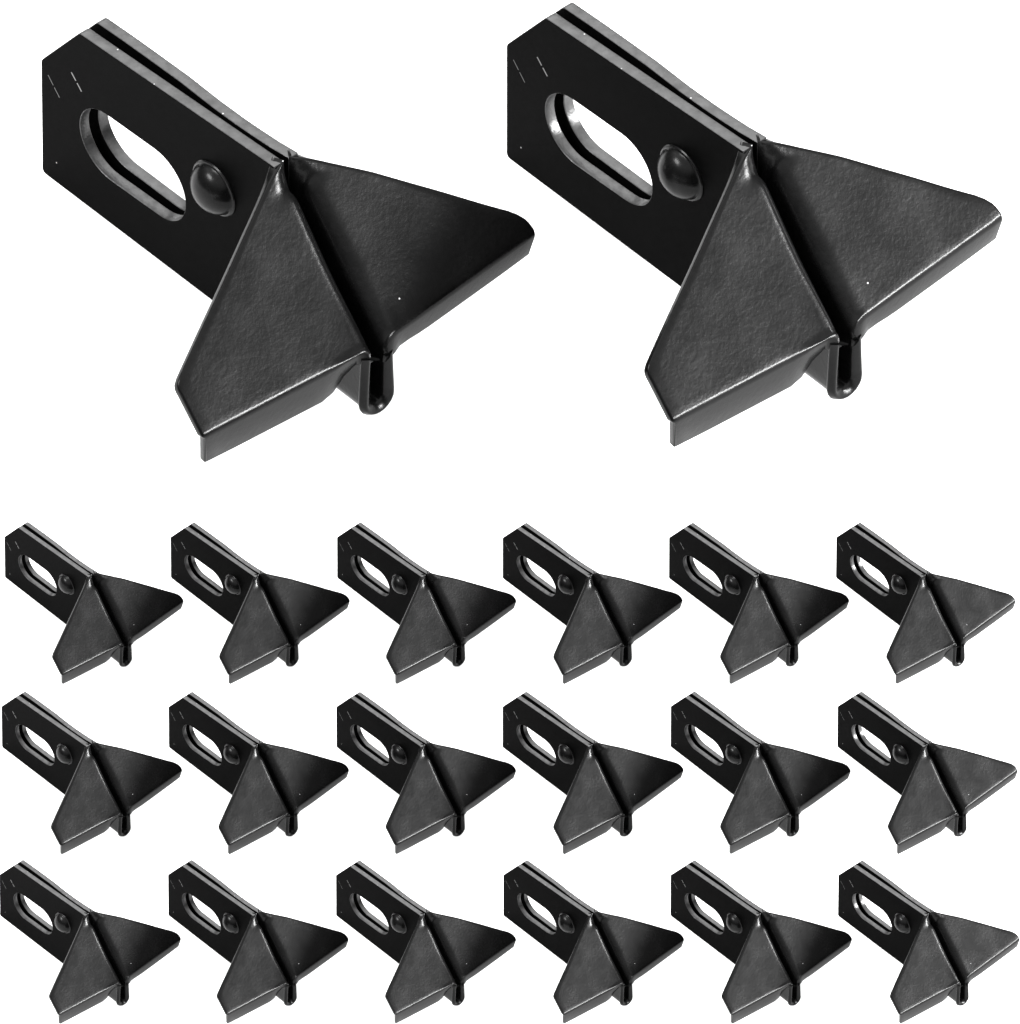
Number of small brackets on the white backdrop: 18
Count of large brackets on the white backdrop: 2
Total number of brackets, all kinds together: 20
